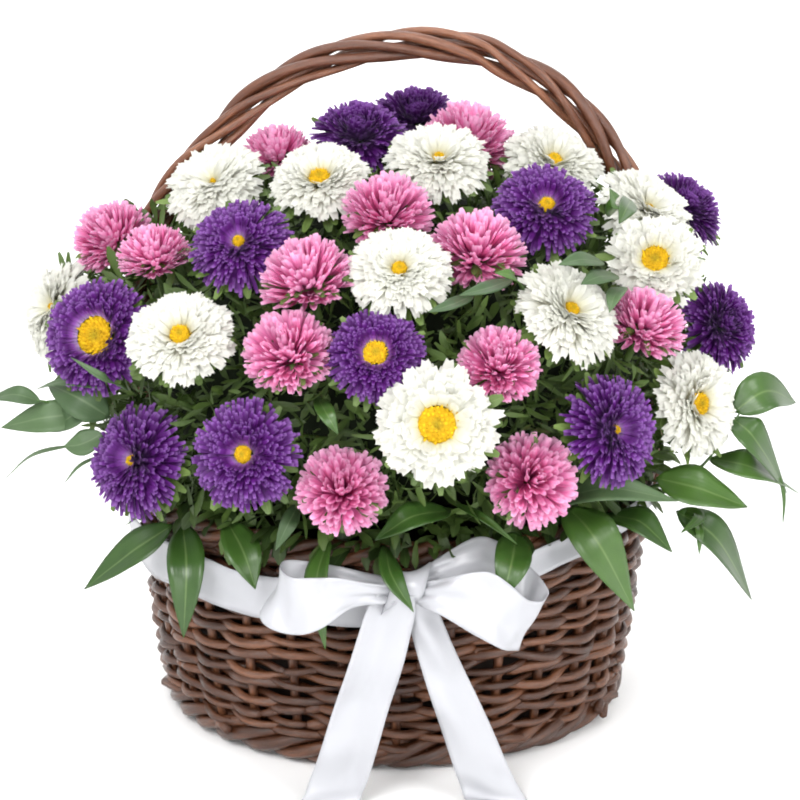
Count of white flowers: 12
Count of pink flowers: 12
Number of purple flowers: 11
